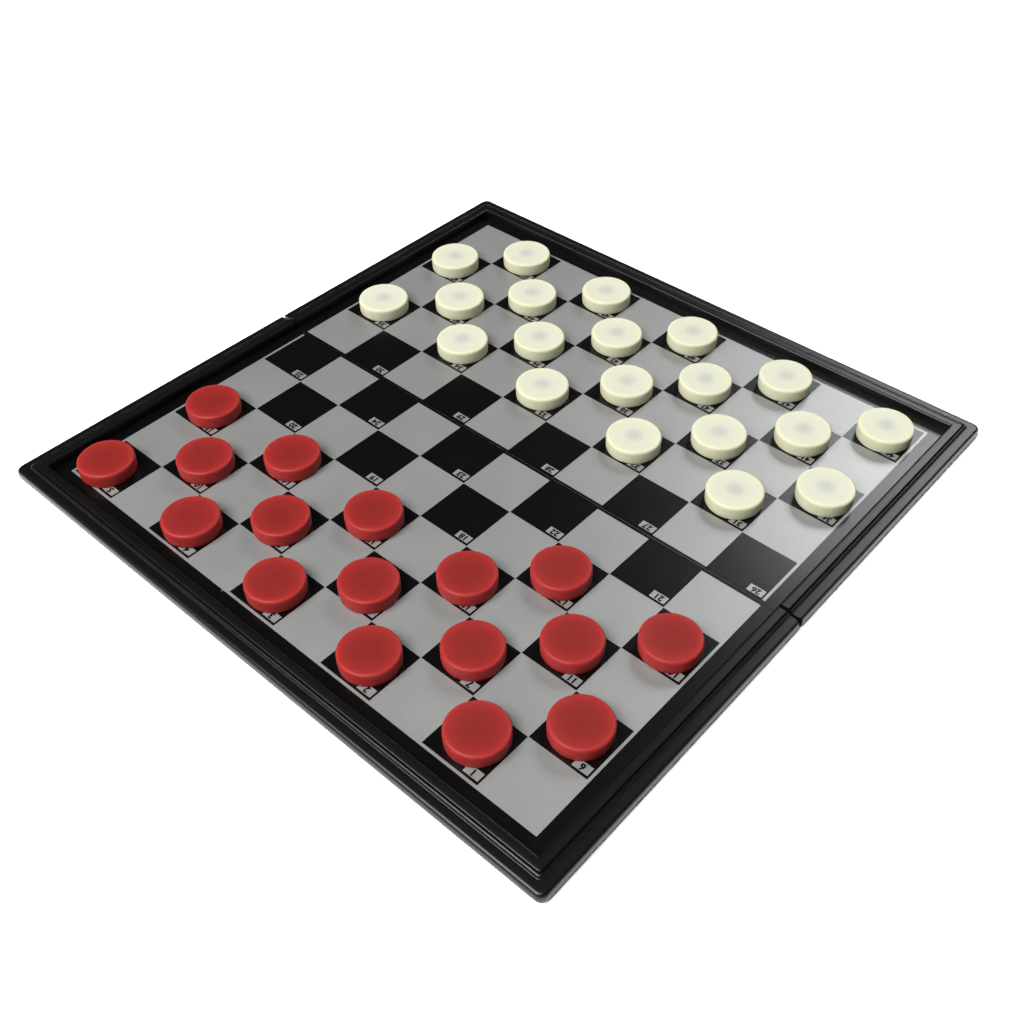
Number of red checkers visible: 17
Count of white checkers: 20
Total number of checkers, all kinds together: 37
